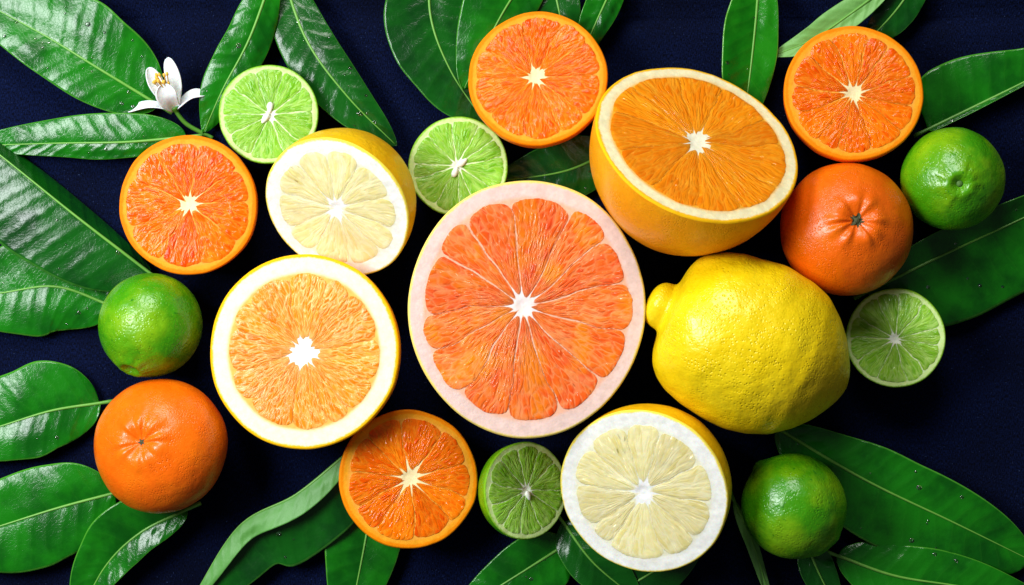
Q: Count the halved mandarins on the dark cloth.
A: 4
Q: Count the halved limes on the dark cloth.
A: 4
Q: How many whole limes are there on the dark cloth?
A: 3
